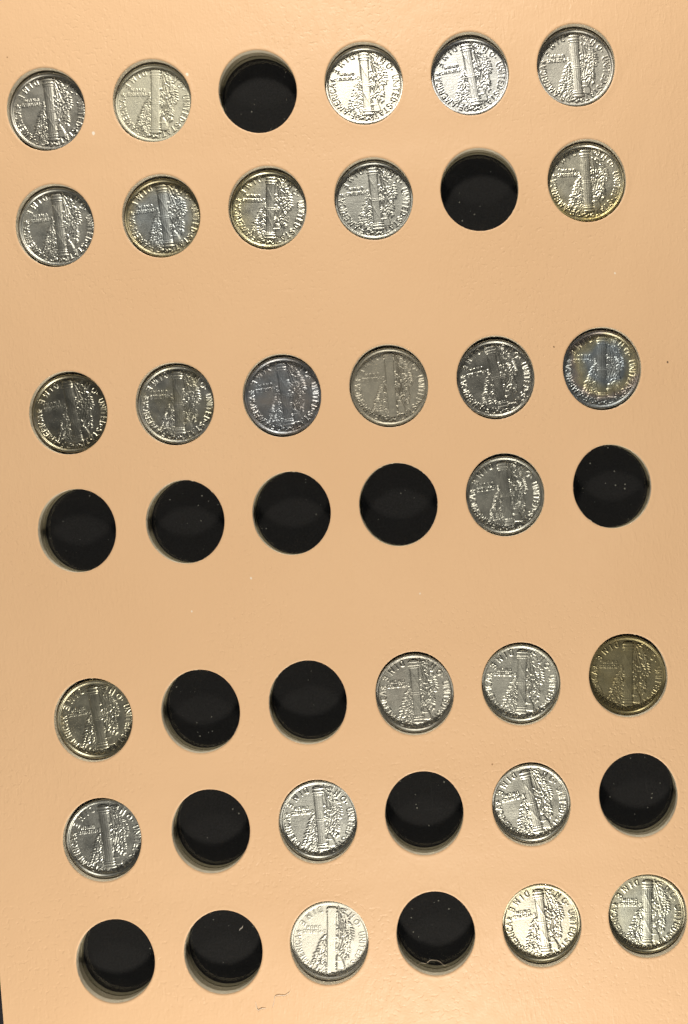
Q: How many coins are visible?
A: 27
